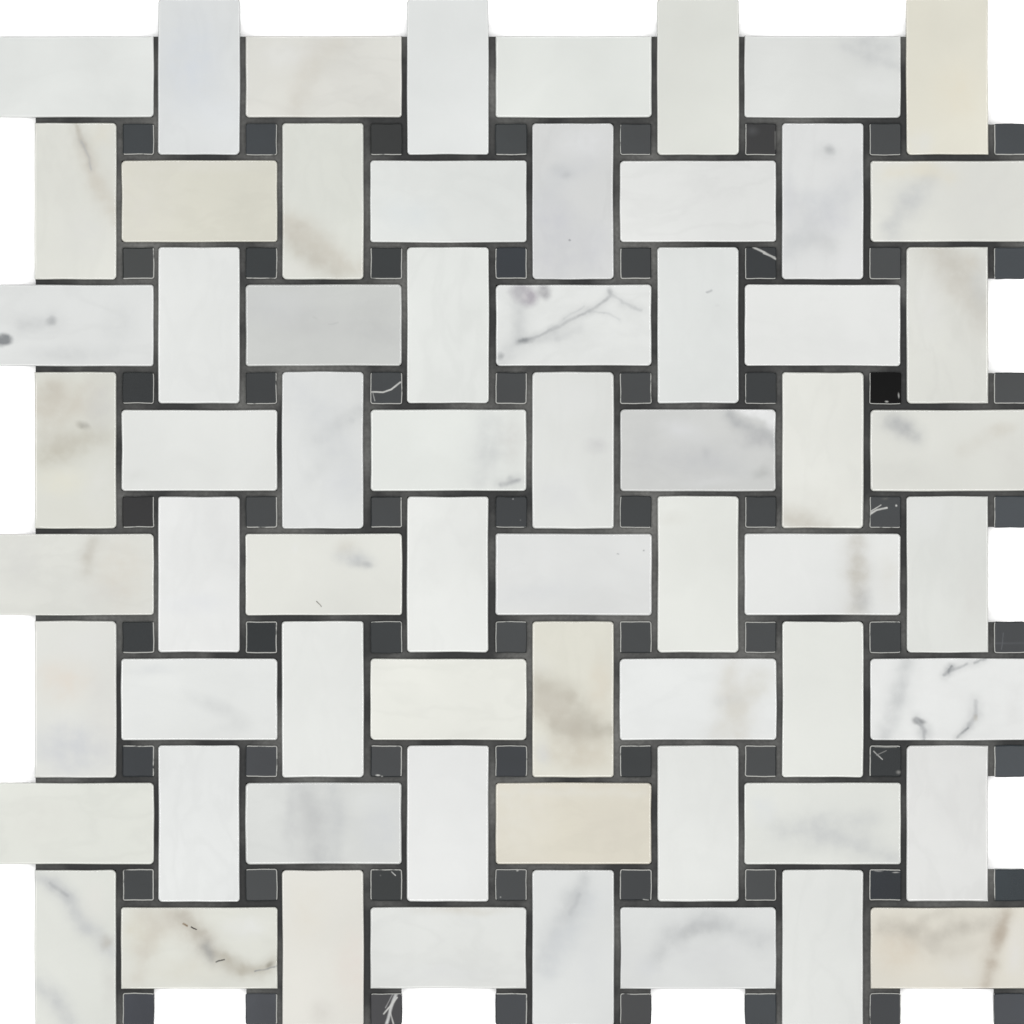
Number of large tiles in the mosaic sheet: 64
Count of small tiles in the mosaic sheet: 64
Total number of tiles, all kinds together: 128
